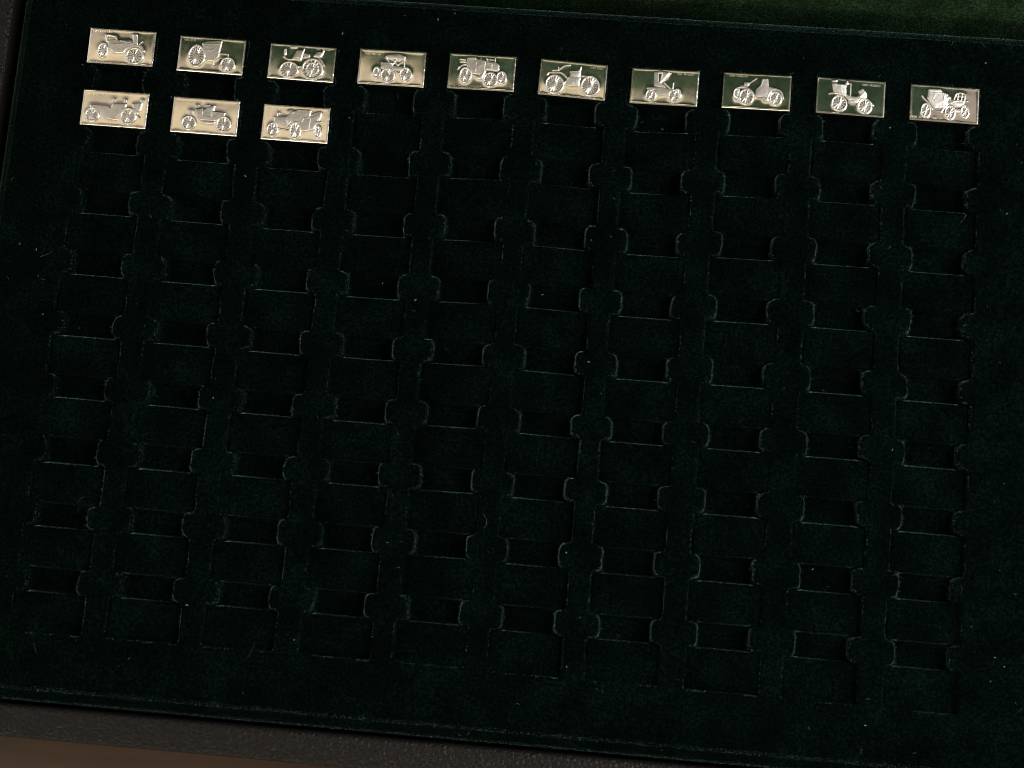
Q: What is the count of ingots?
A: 13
